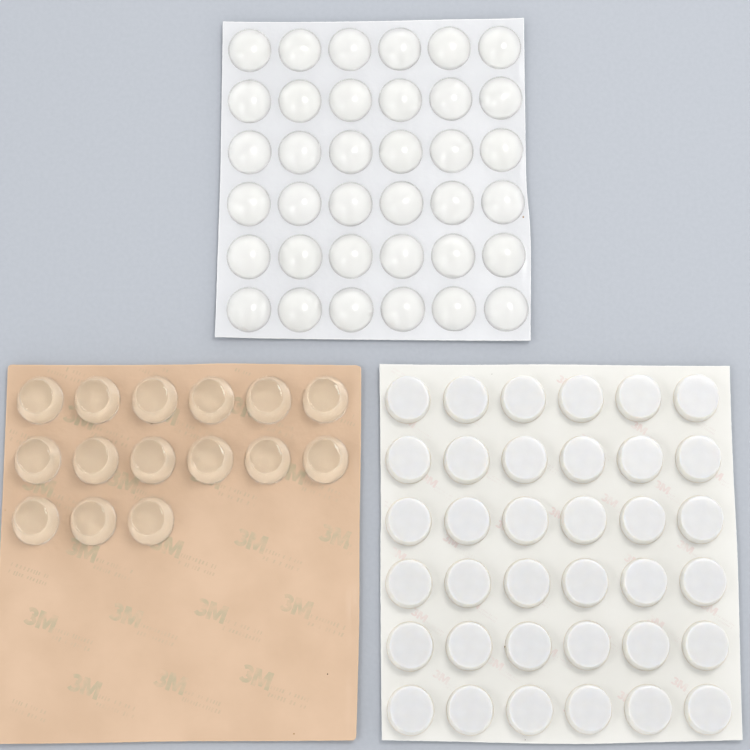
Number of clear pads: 15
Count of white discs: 36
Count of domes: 36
